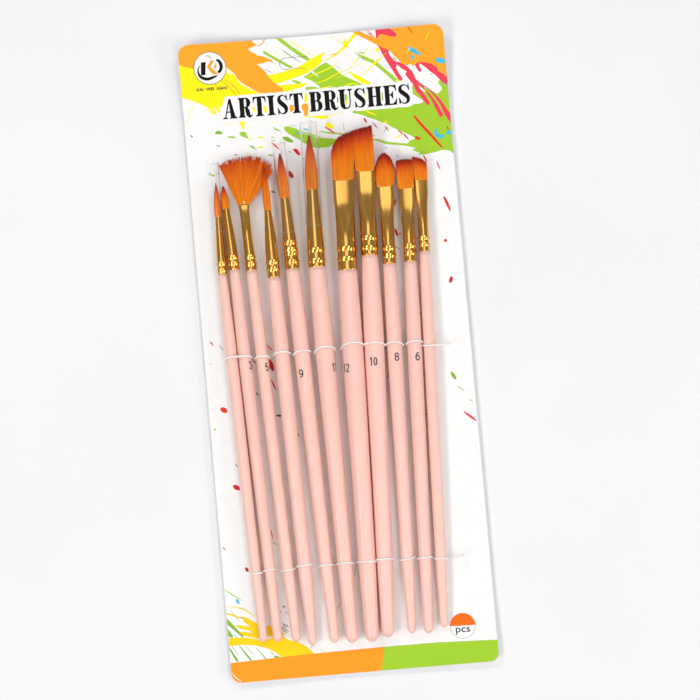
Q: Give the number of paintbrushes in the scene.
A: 11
